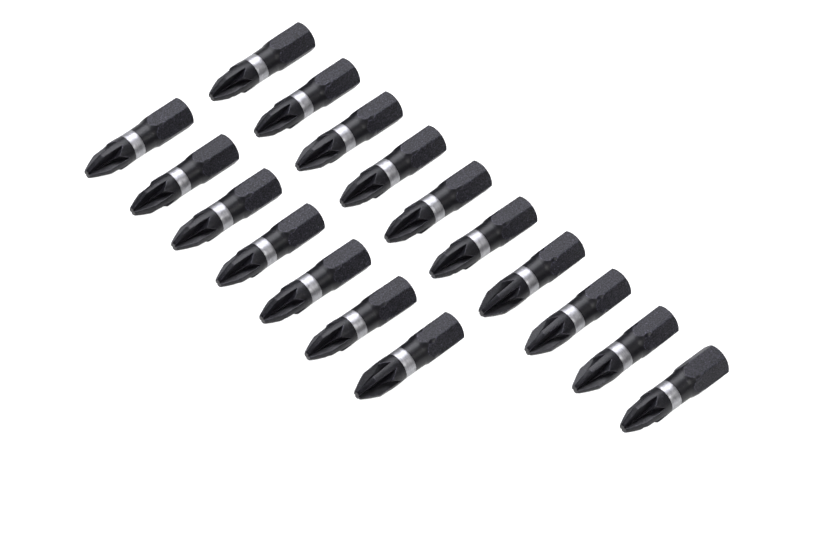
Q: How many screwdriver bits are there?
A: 17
